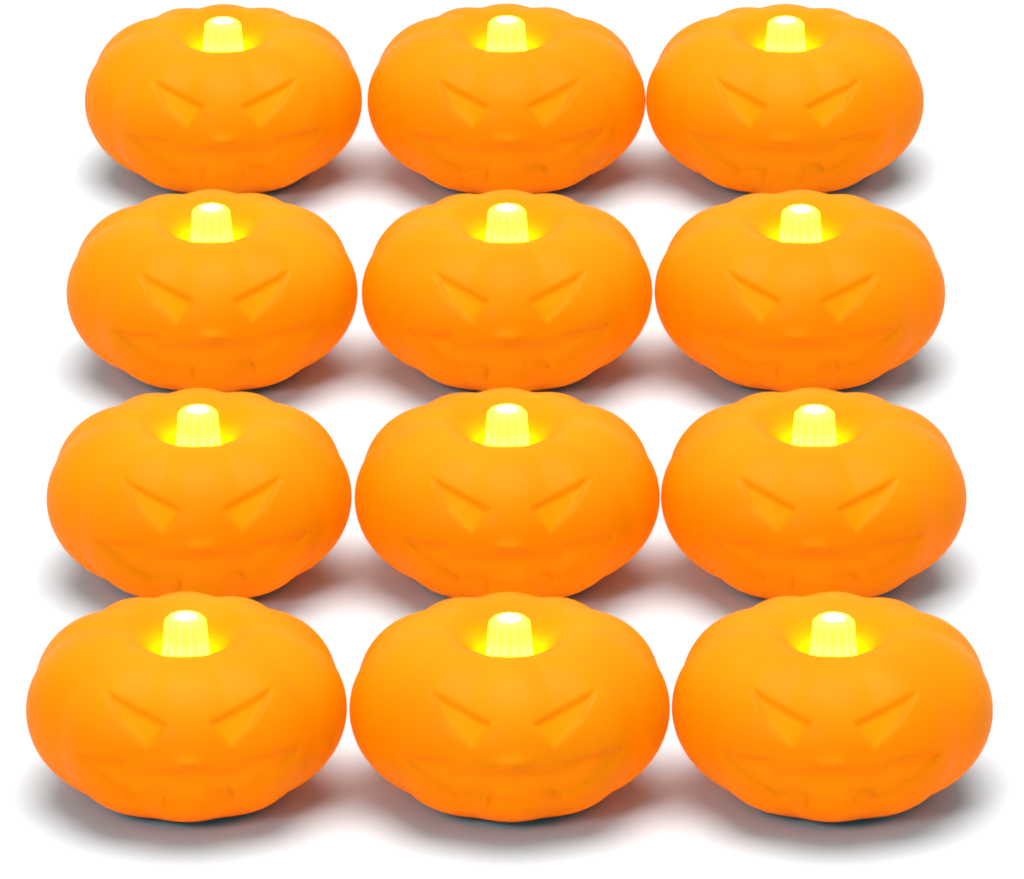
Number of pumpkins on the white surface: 12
